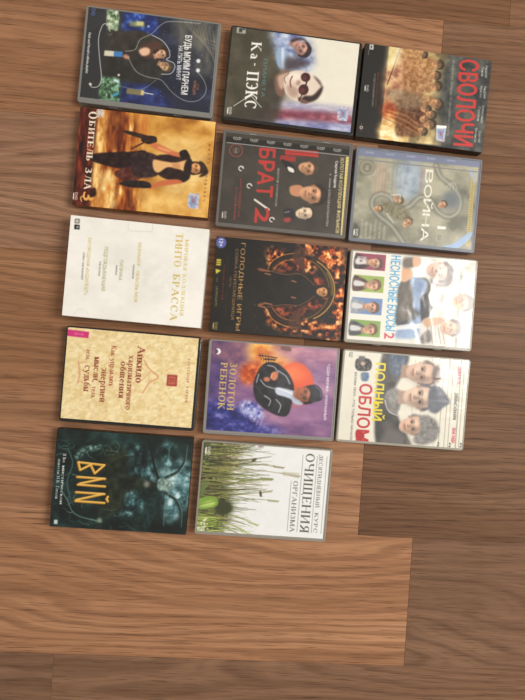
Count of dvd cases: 14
